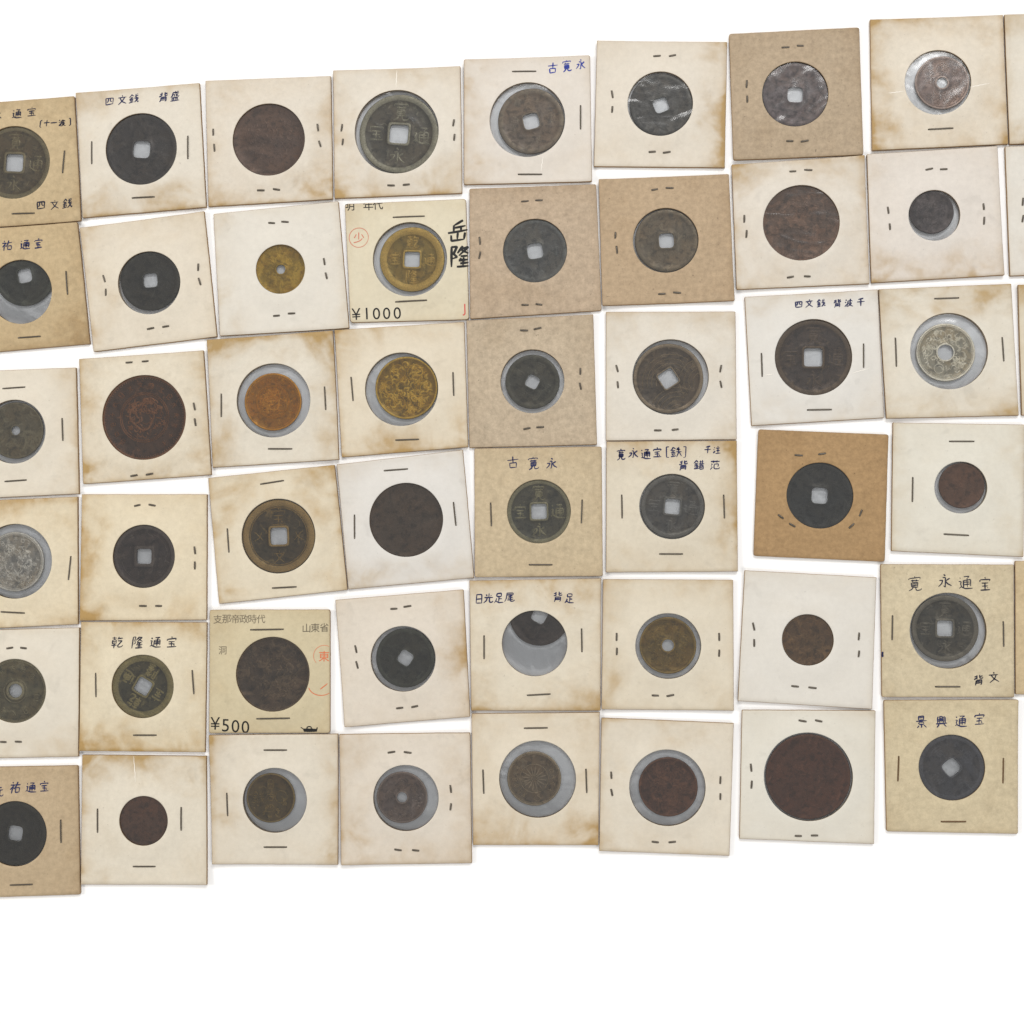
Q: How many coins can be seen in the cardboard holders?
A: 48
